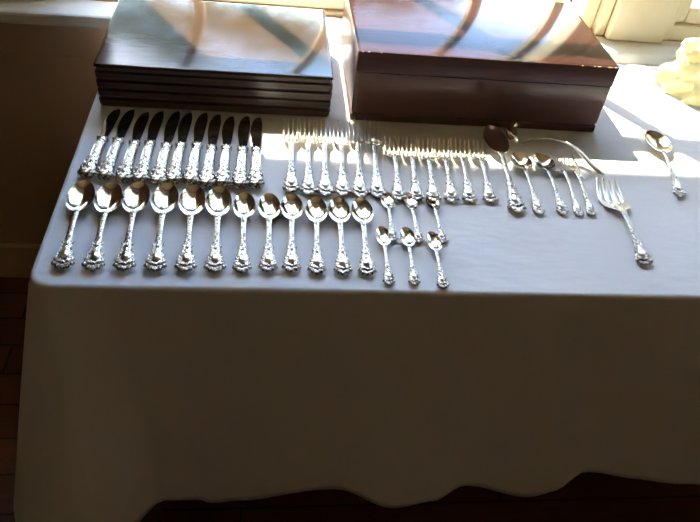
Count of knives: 11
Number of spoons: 22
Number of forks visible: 15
